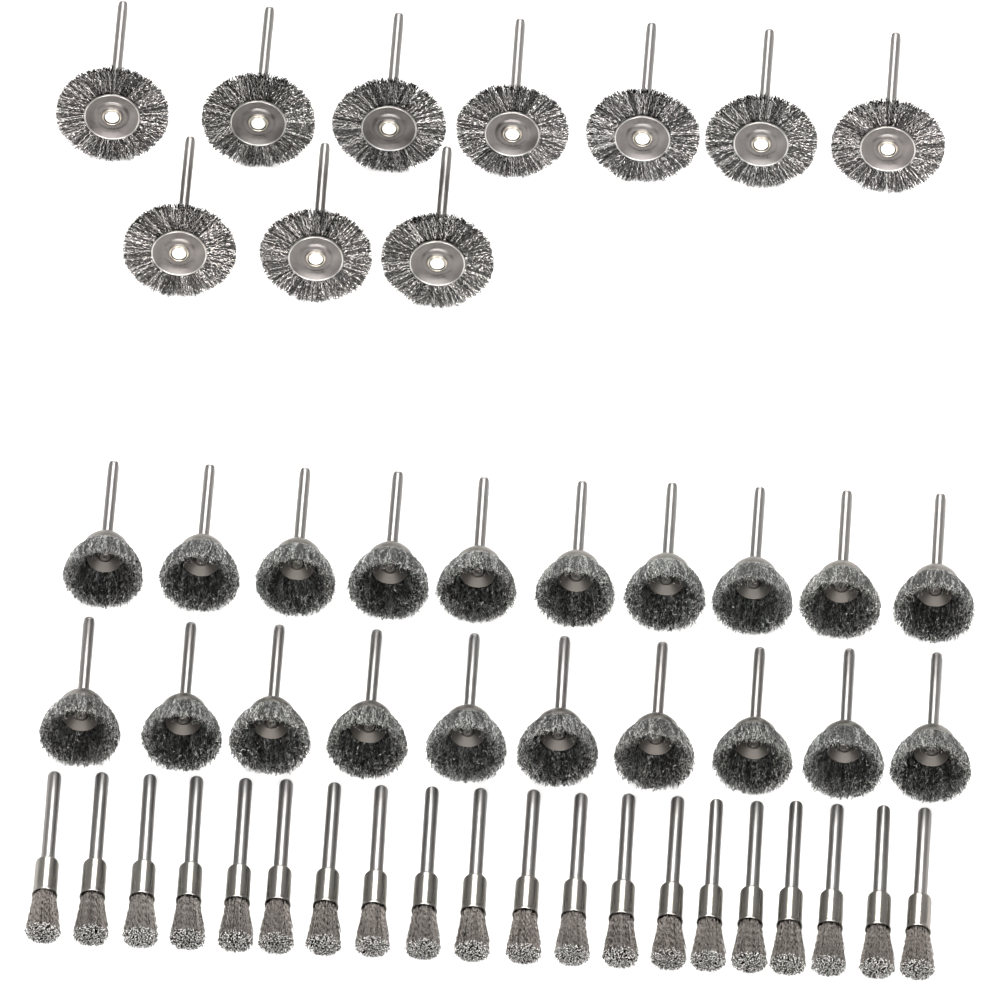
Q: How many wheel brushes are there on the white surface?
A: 10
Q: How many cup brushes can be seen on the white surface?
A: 20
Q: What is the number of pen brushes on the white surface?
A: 20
